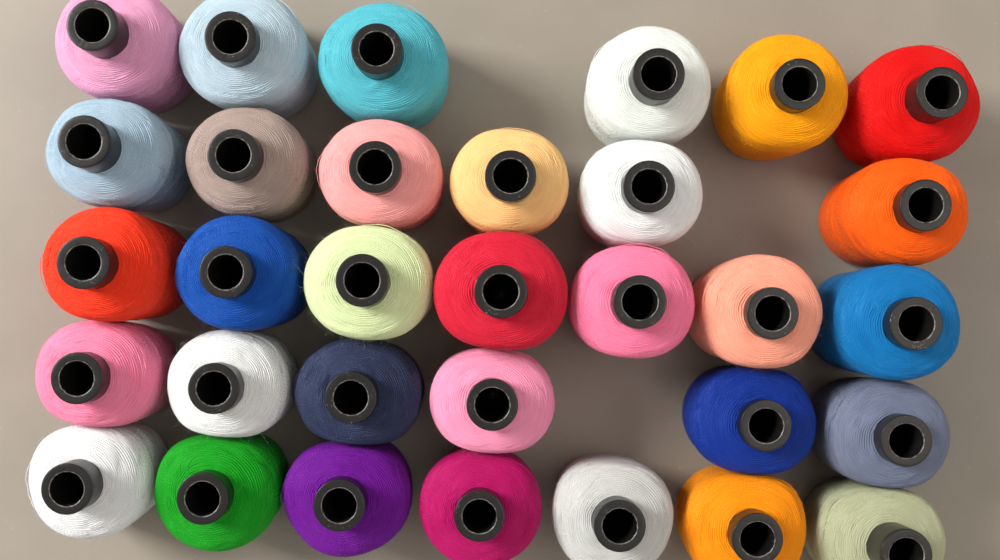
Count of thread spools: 32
